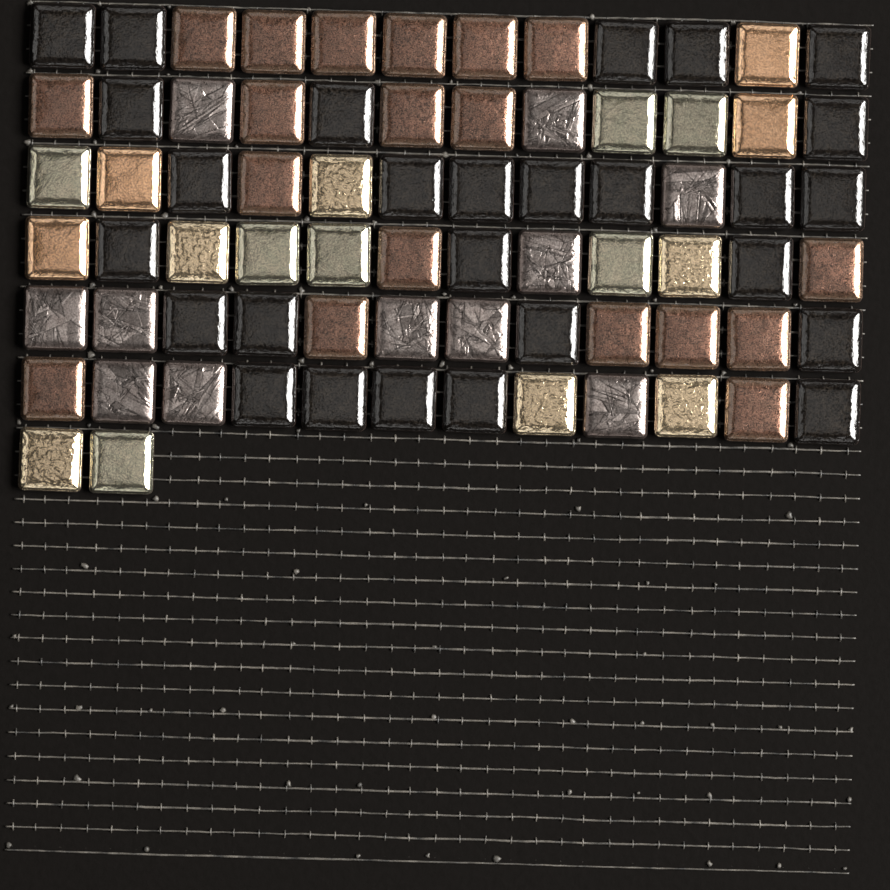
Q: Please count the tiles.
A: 74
